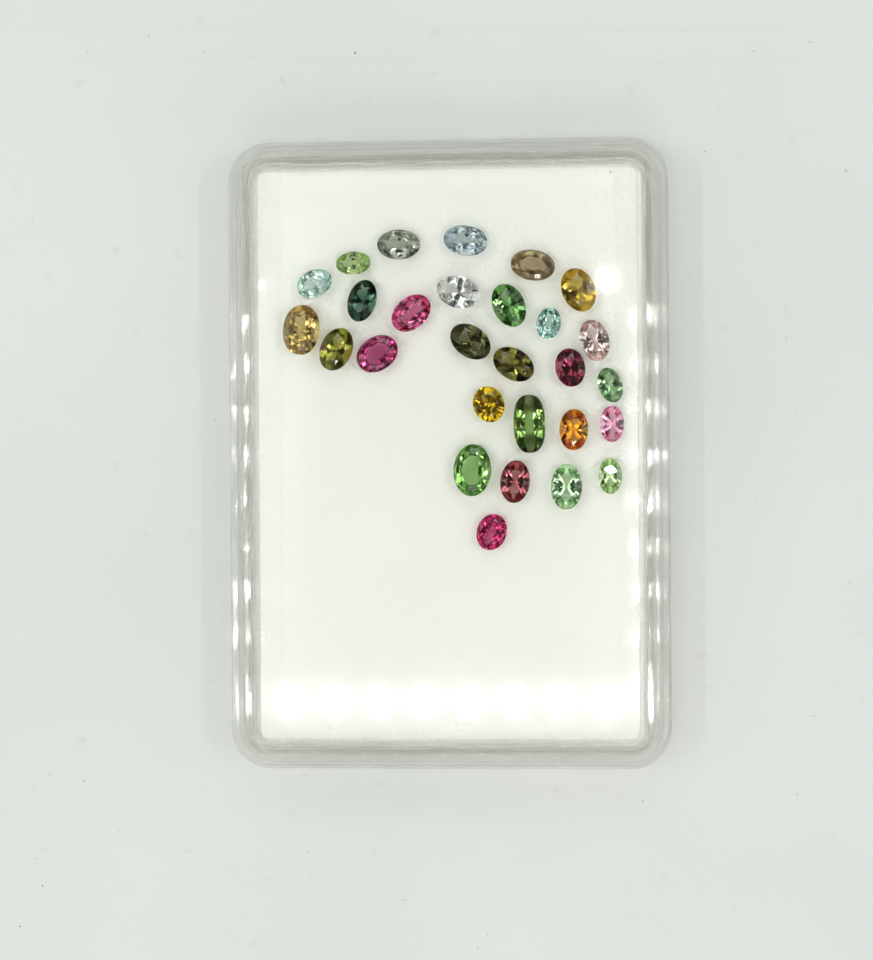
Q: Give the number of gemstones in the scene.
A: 28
